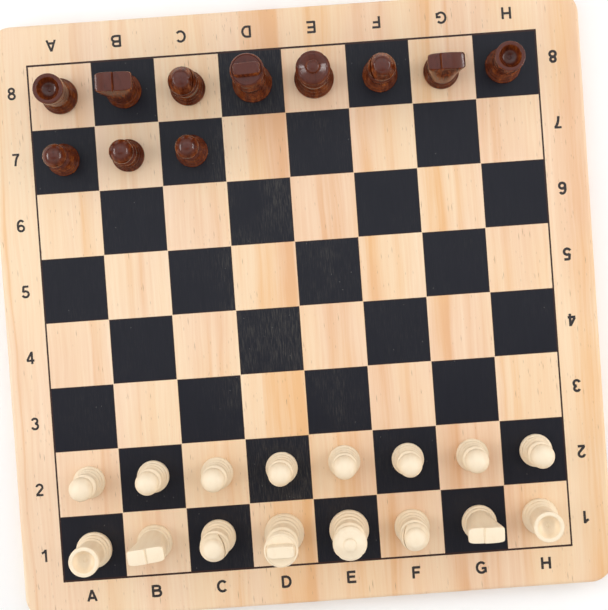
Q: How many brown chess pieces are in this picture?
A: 11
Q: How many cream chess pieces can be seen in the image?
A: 16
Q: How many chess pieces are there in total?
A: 27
